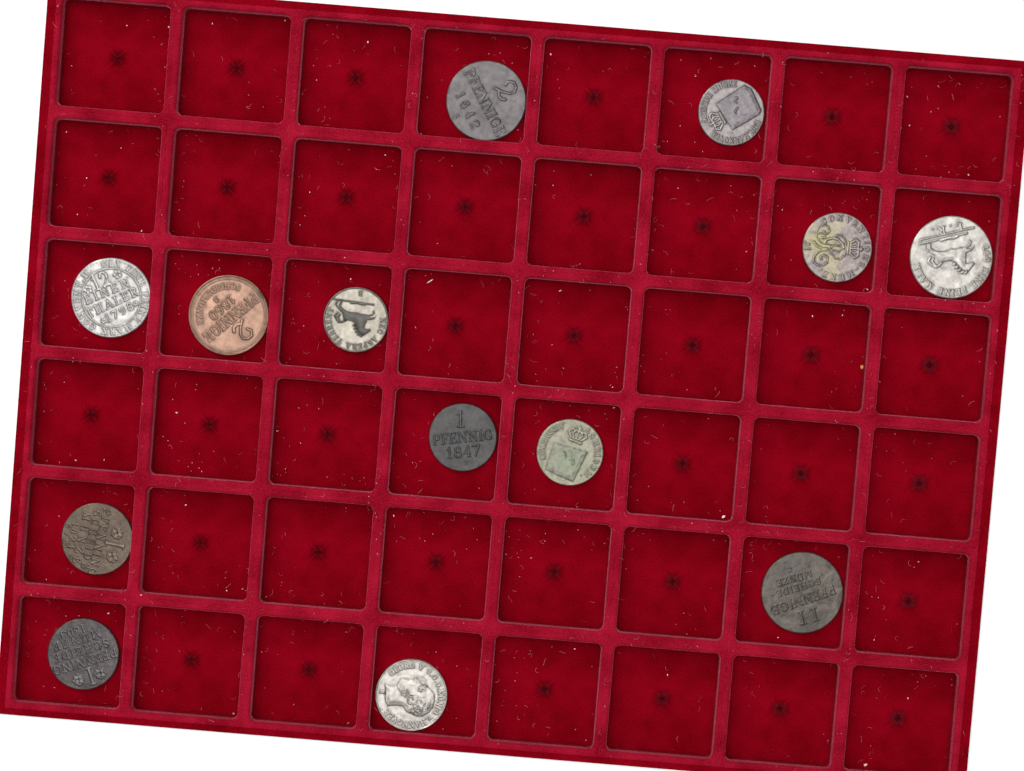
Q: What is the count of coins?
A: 13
